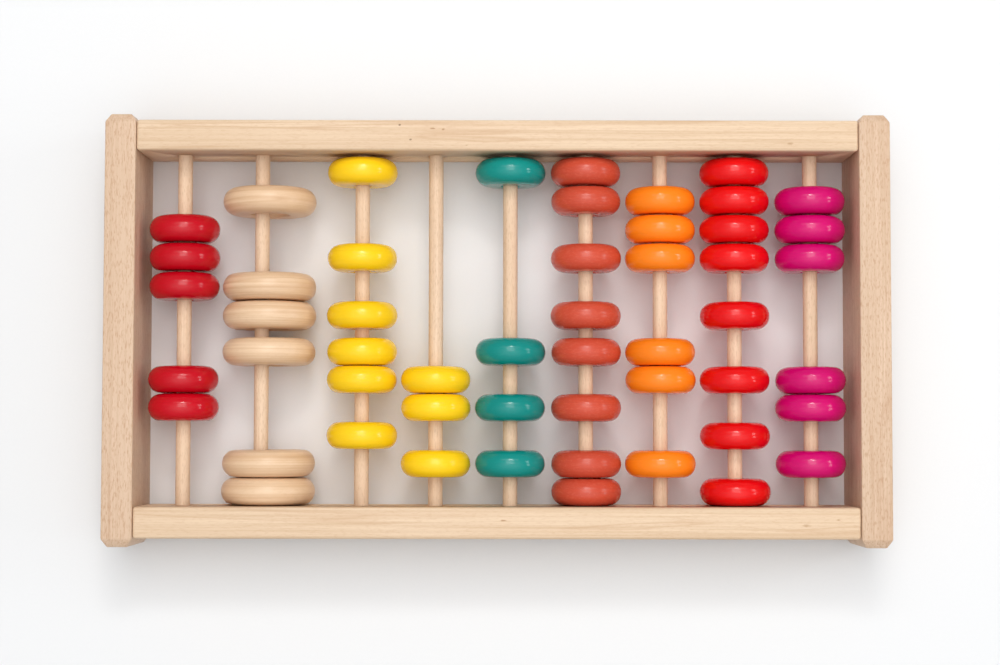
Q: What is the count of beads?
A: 52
